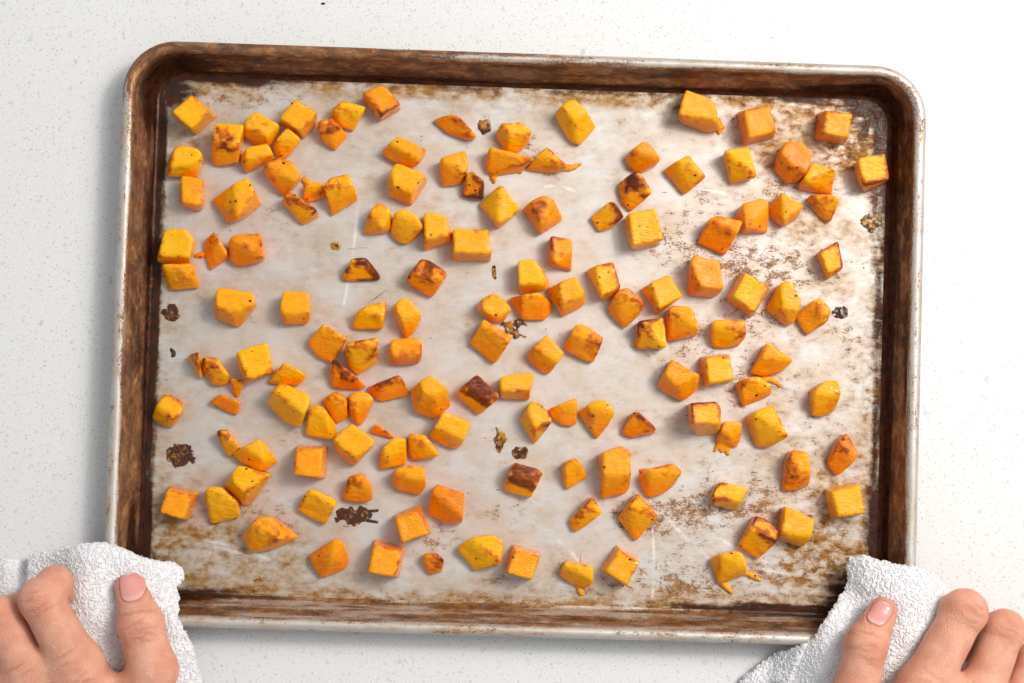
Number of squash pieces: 144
